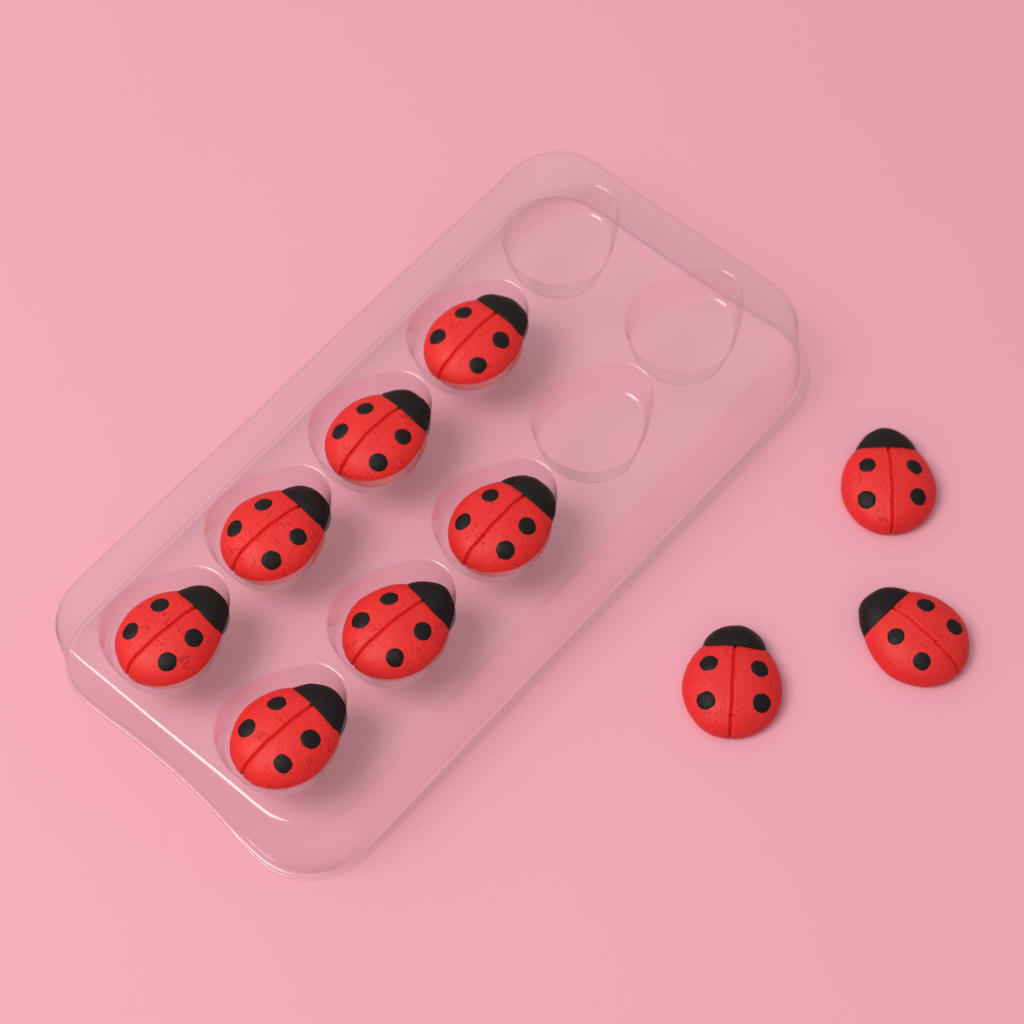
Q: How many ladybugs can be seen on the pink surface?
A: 10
